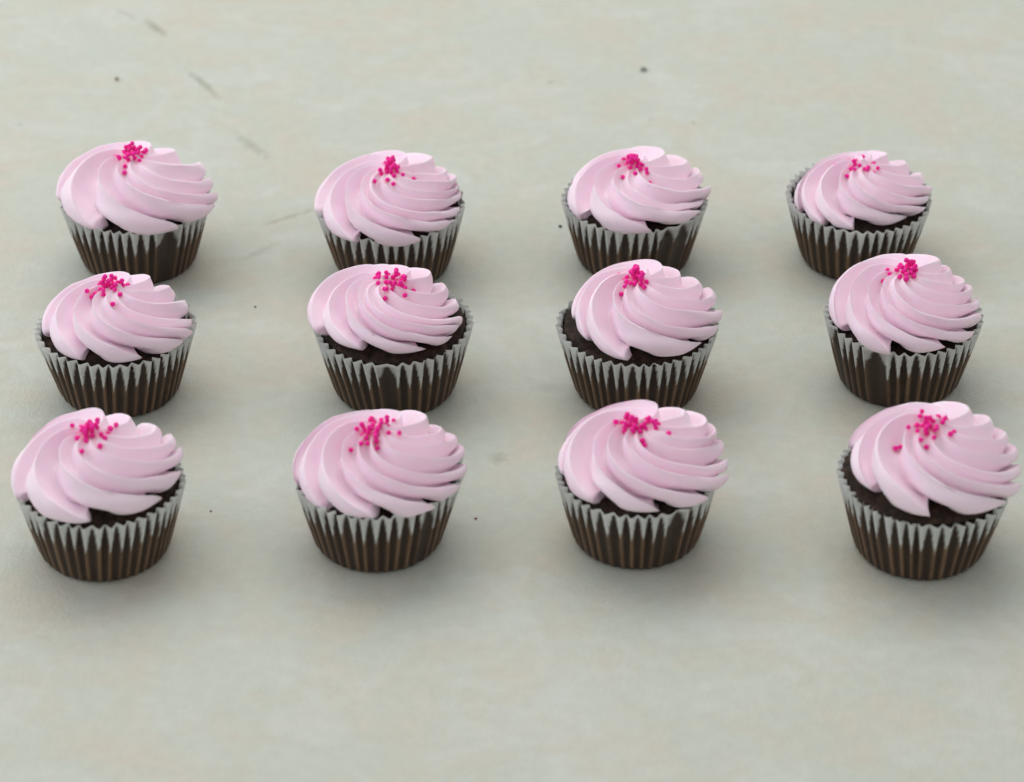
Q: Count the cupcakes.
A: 12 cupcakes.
